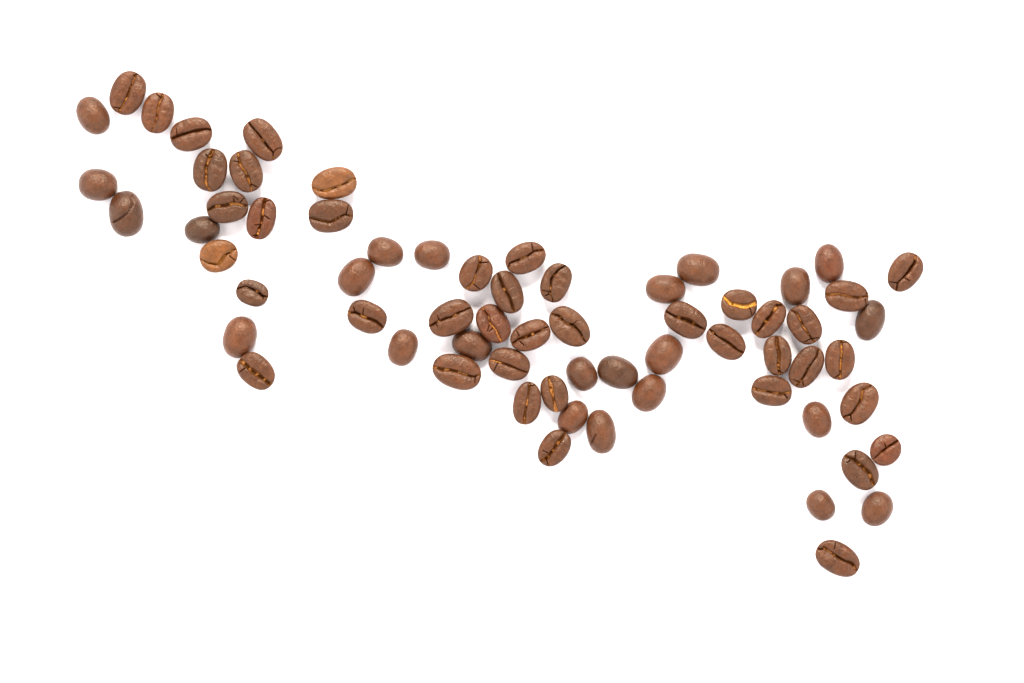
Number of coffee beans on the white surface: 66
